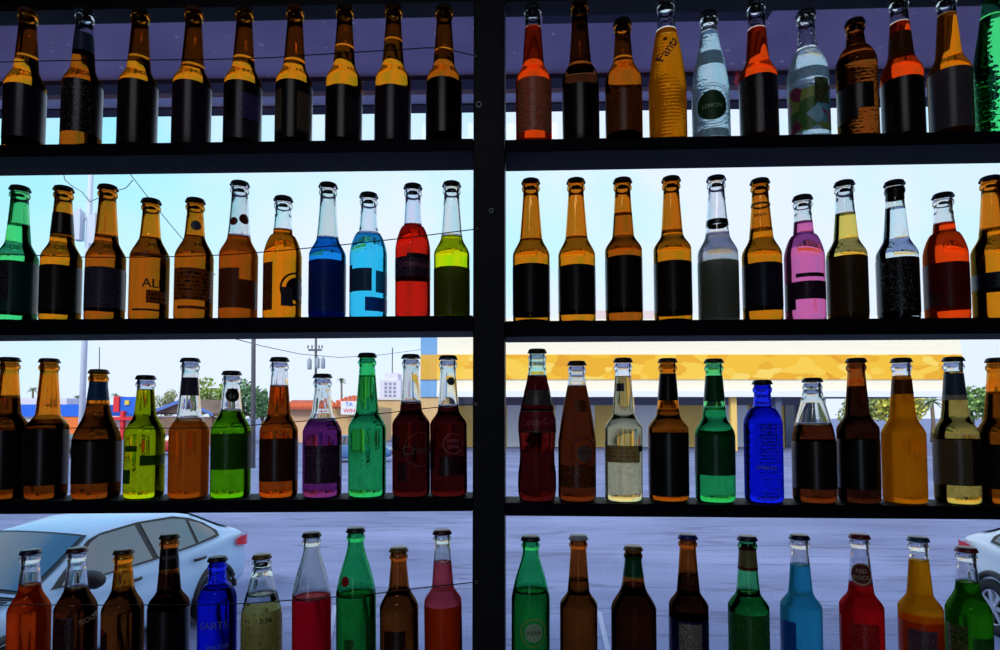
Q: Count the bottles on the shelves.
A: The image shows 83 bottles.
